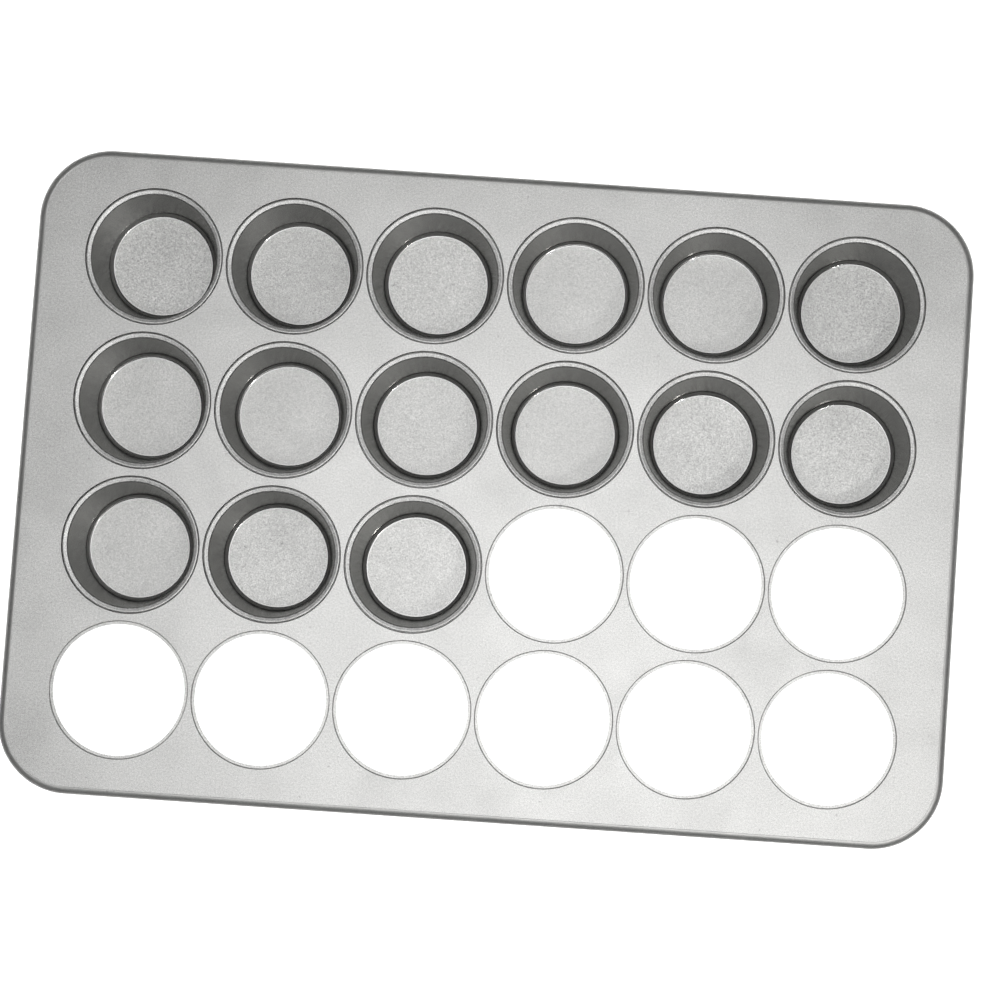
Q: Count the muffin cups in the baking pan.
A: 15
